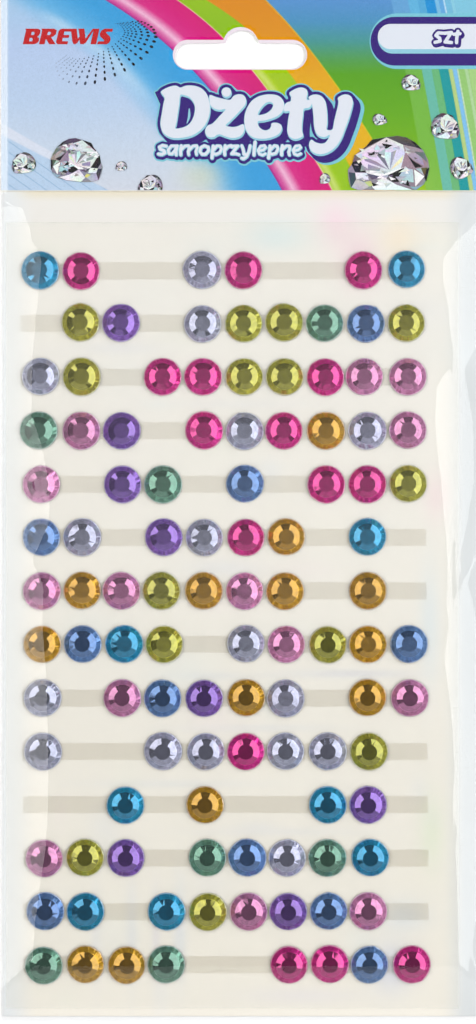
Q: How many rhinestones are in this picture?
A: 106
